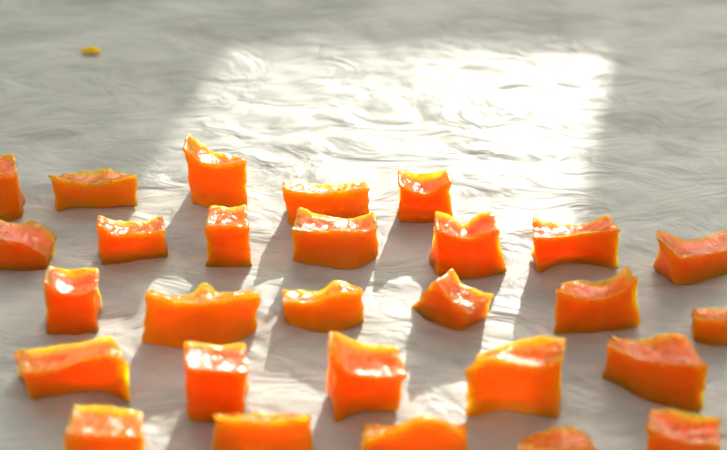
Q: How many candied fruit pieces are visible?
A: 28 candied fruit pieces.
